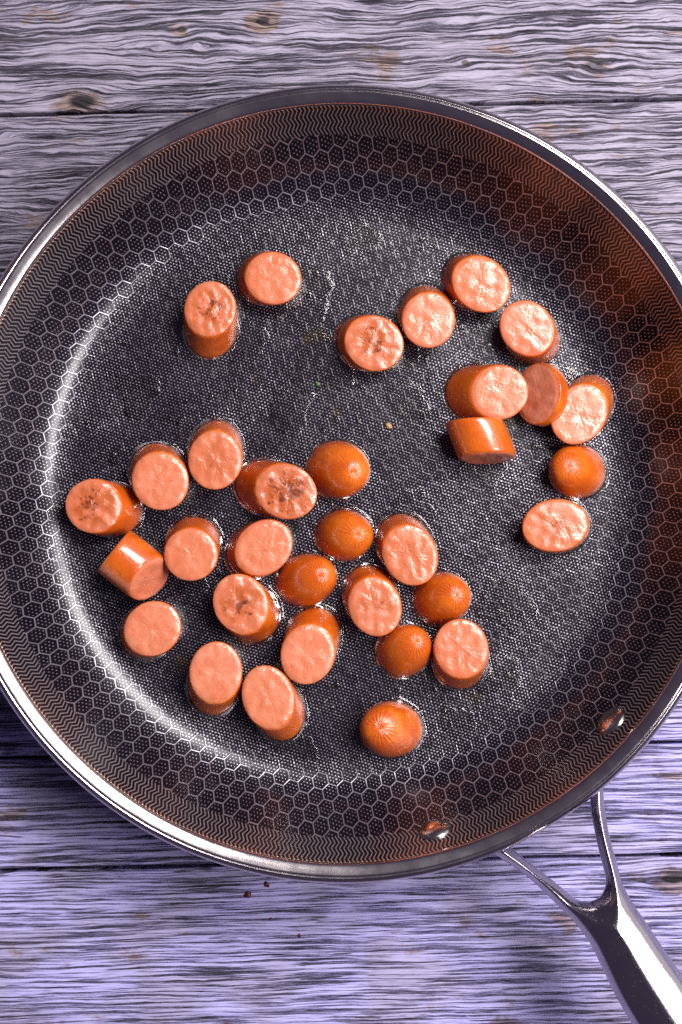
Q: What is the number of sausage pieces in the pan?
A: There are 33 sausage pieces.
